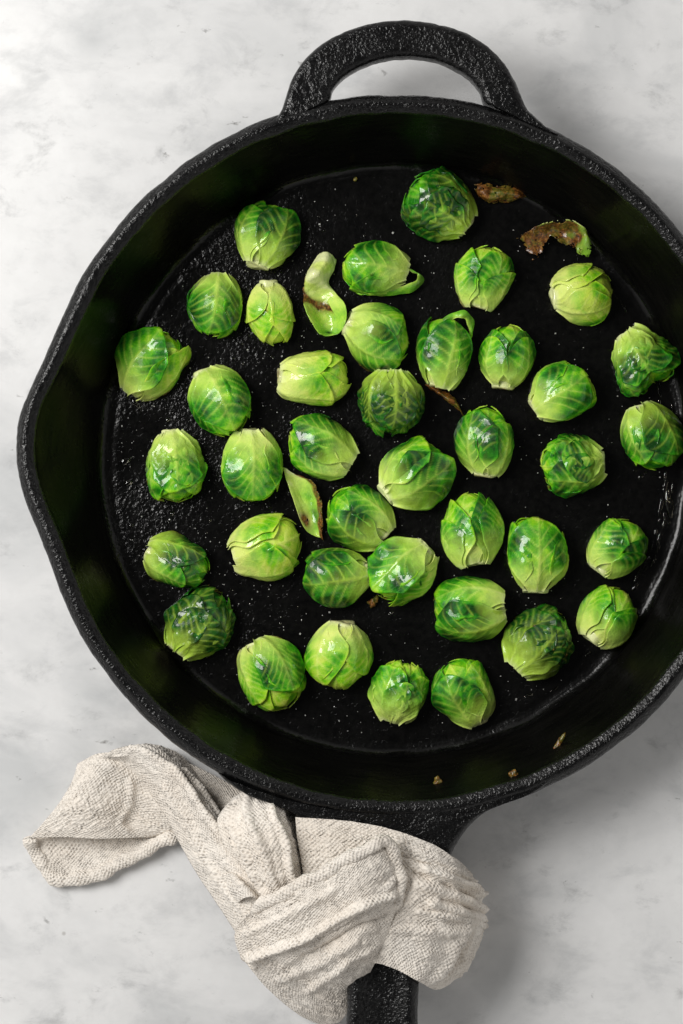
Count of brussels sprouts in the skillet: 39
